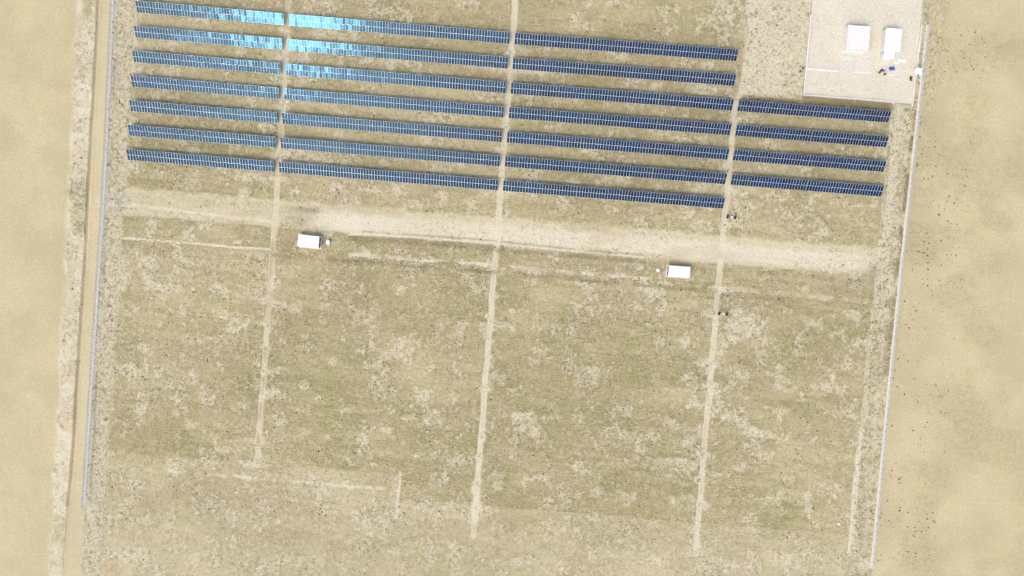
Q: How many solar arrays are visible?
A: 25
